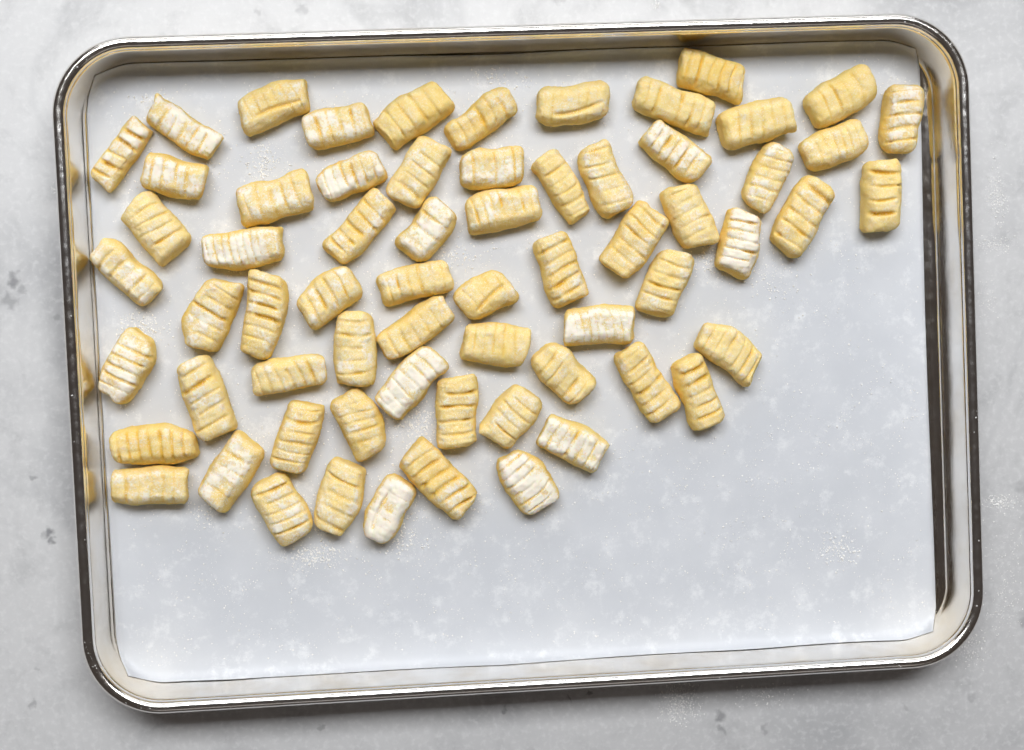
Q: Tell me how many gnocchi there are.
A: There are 65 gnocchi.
